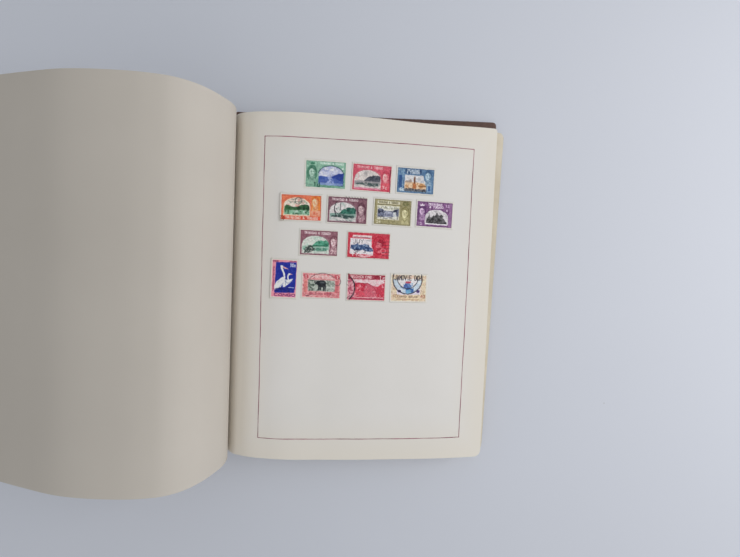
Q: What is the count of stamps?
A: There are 13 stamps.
